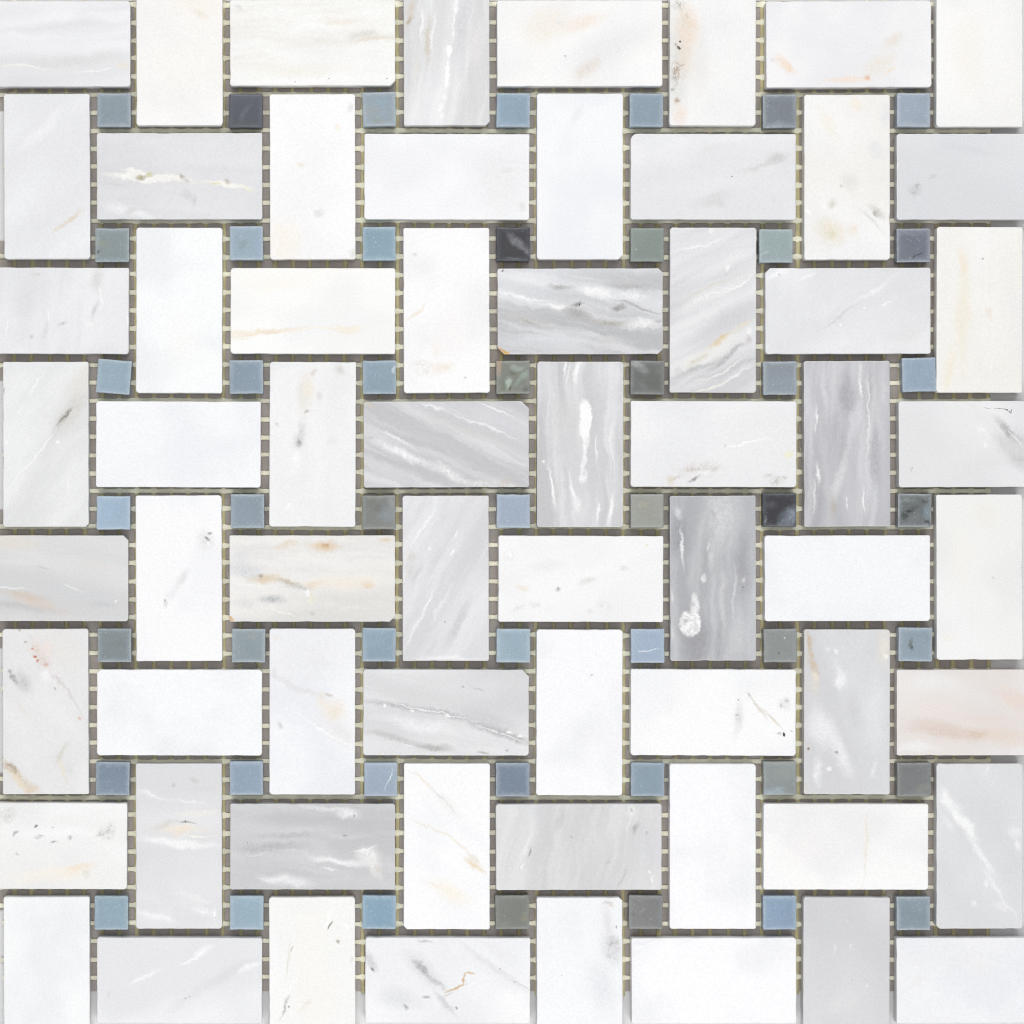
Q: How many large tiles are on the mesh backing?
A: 64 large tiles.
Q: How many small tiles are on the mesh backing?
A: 49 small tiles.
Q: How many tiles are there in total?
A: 113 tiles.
